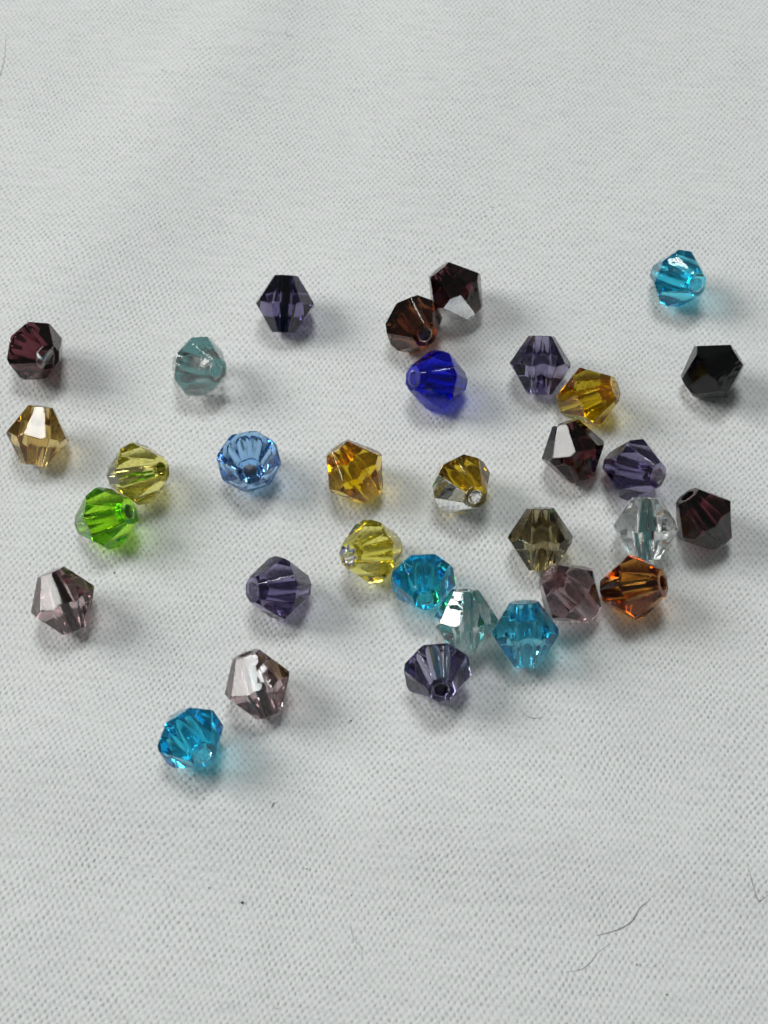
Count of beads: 32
